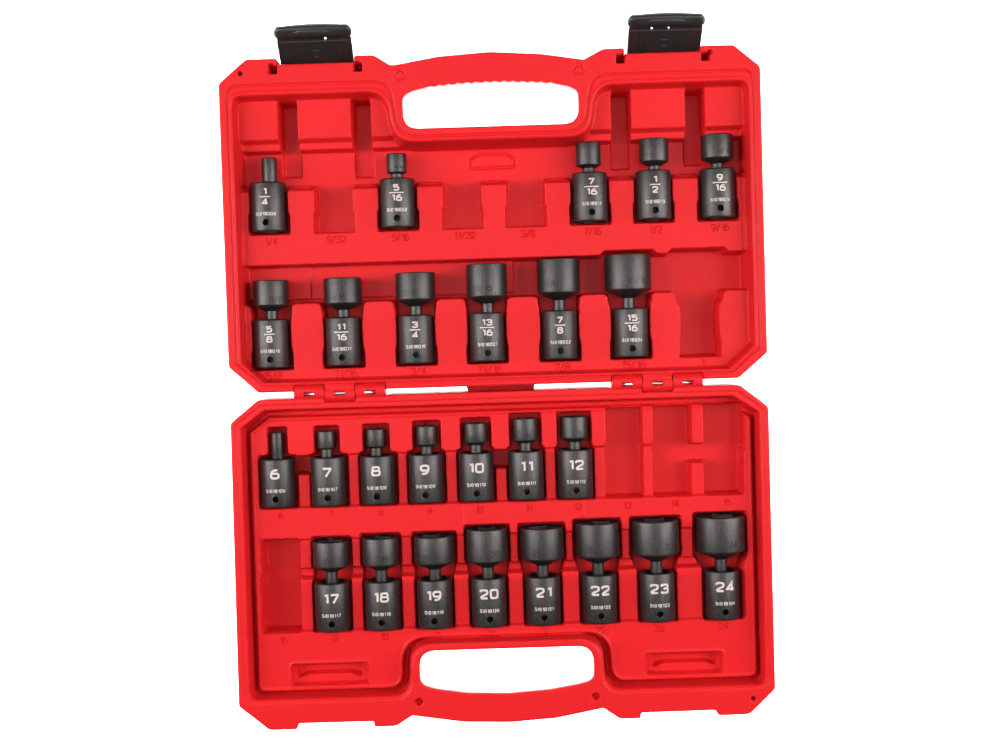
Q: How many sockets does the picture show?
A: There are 26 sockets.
